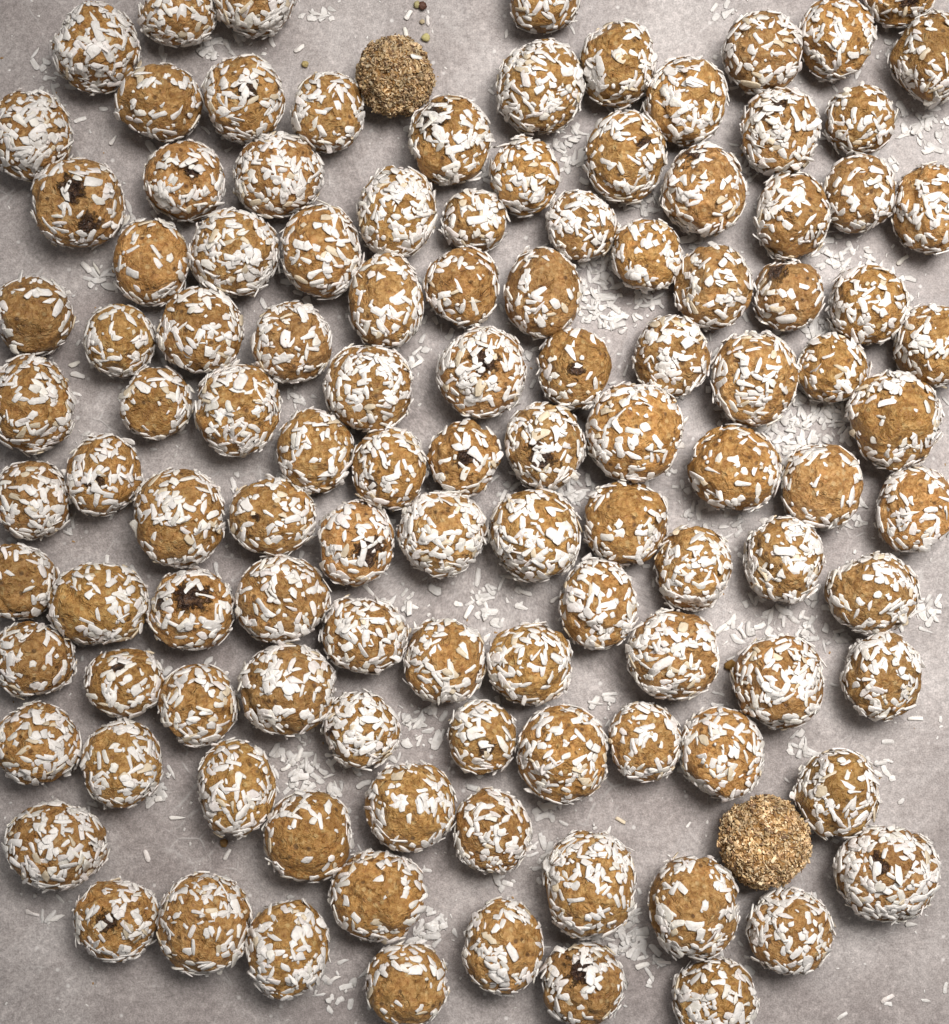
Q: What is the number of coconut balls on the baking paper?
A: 114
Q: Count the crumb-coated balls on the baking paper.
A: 2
